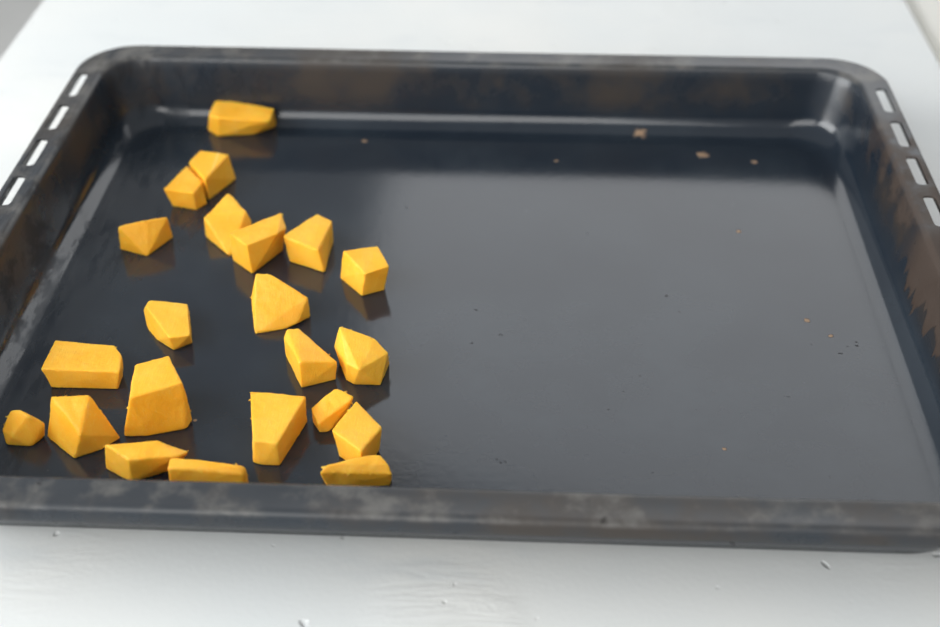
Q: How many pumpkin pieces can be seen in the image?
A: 22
